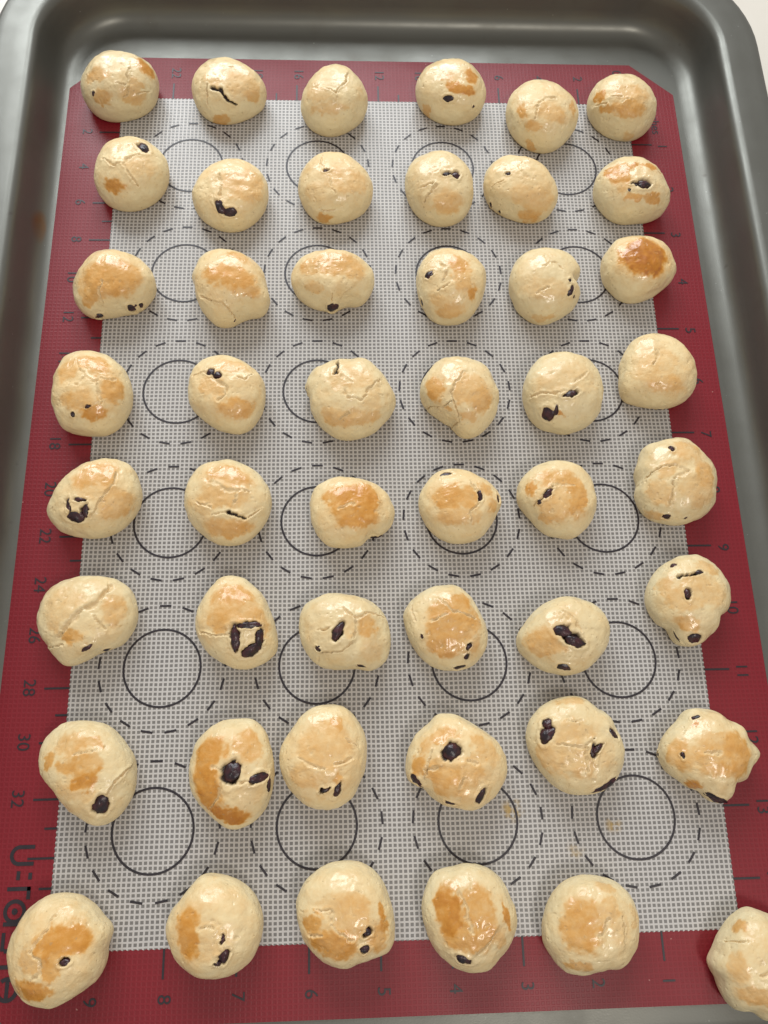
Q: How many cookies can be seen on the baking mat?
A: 48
